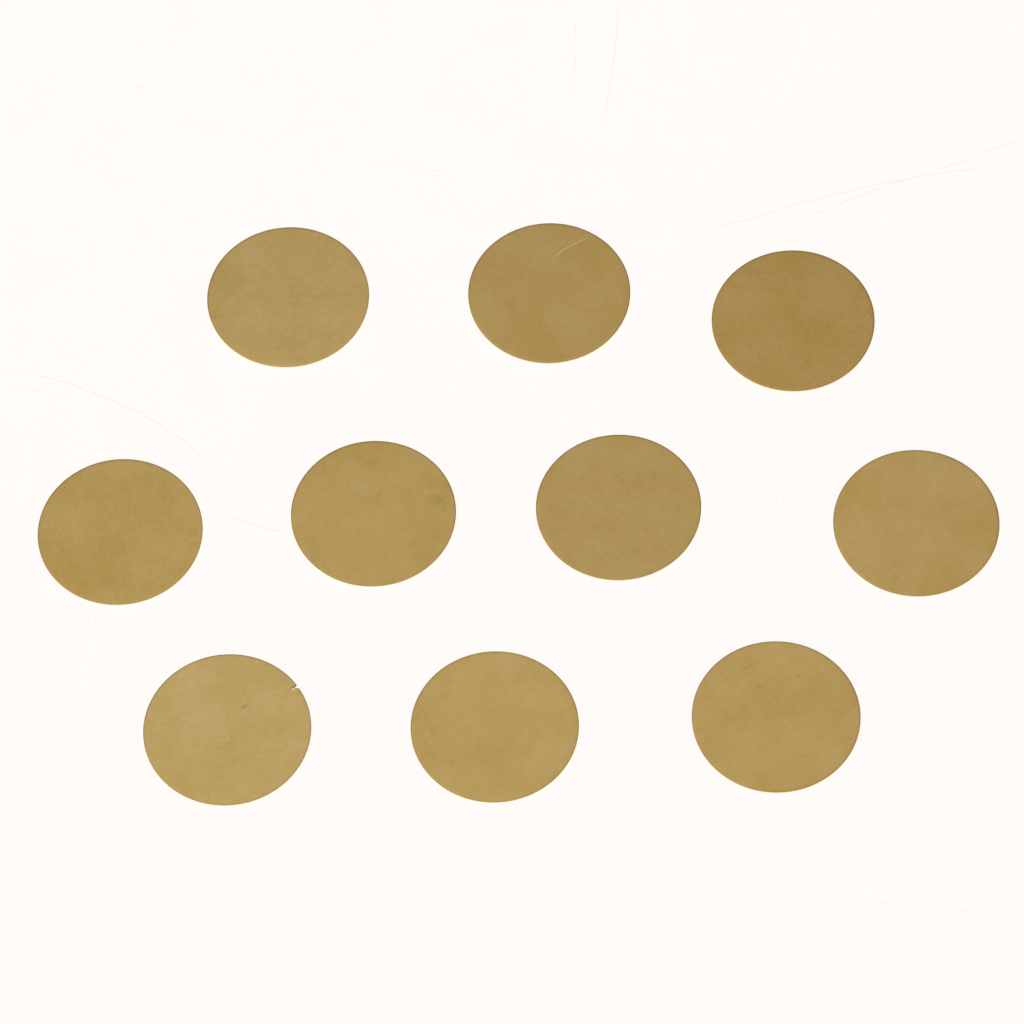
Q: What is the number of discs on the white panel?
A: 10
